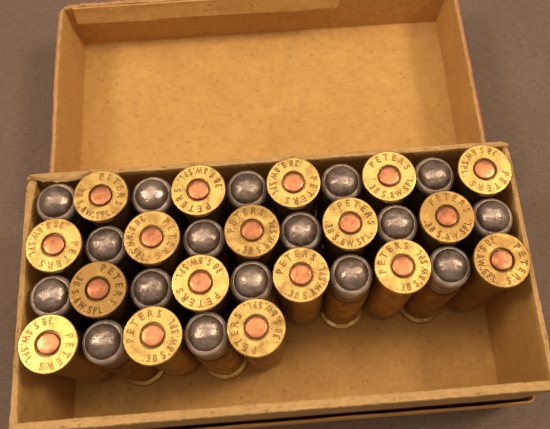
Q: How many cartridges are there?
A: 35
